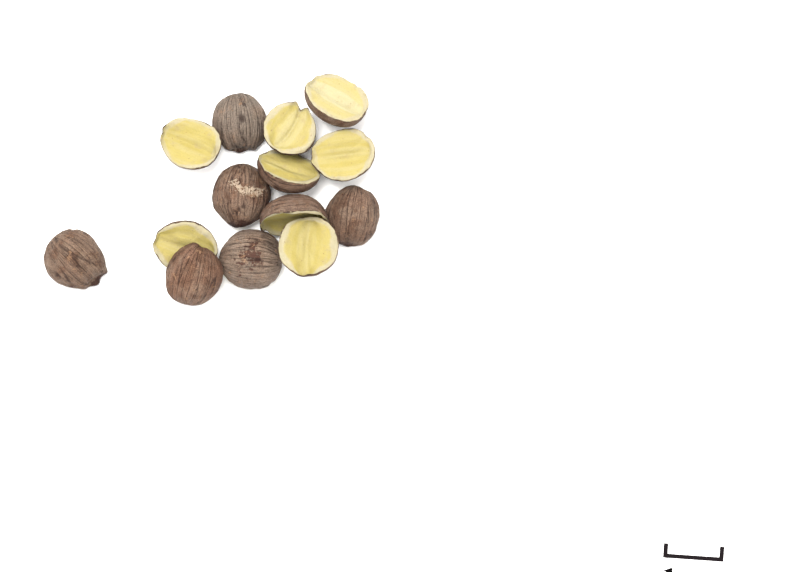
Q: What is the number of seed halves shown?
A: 14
